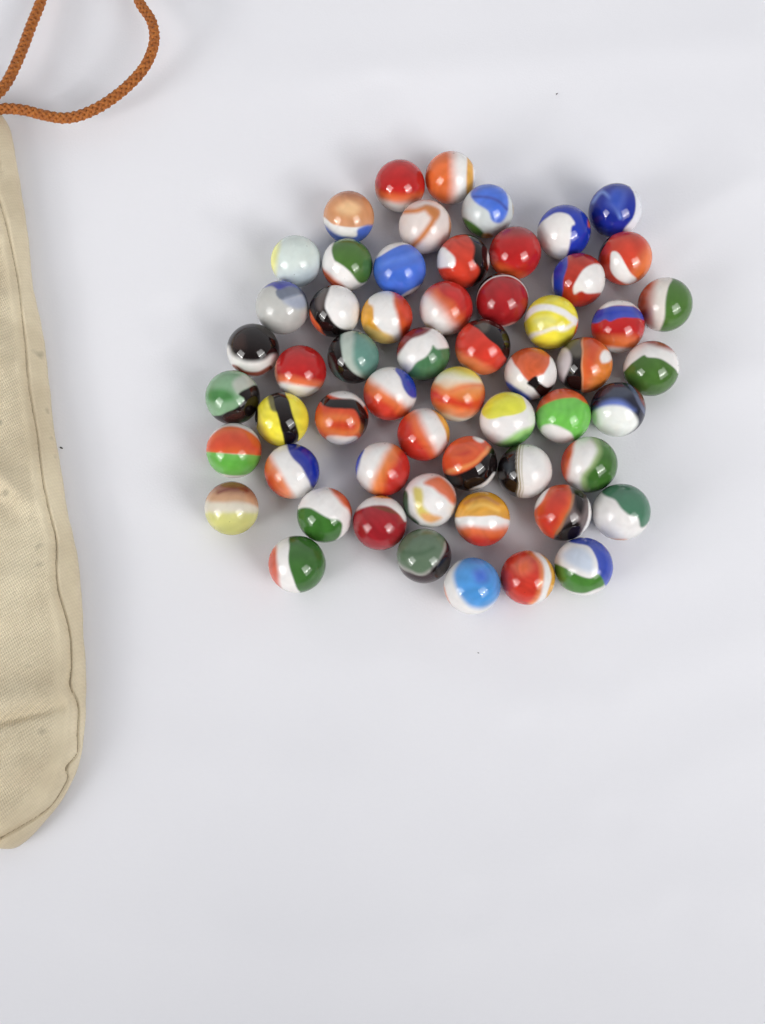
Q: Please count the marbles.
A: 57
